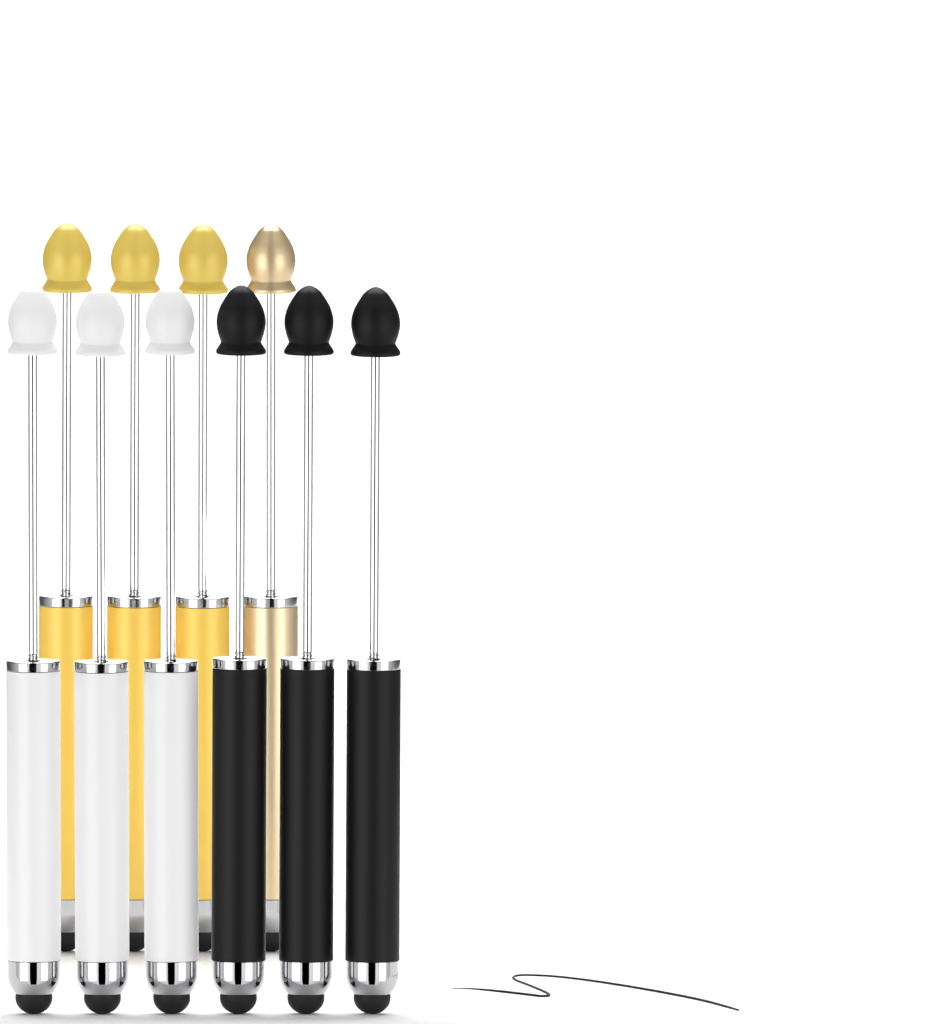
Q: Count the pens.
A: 10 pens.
